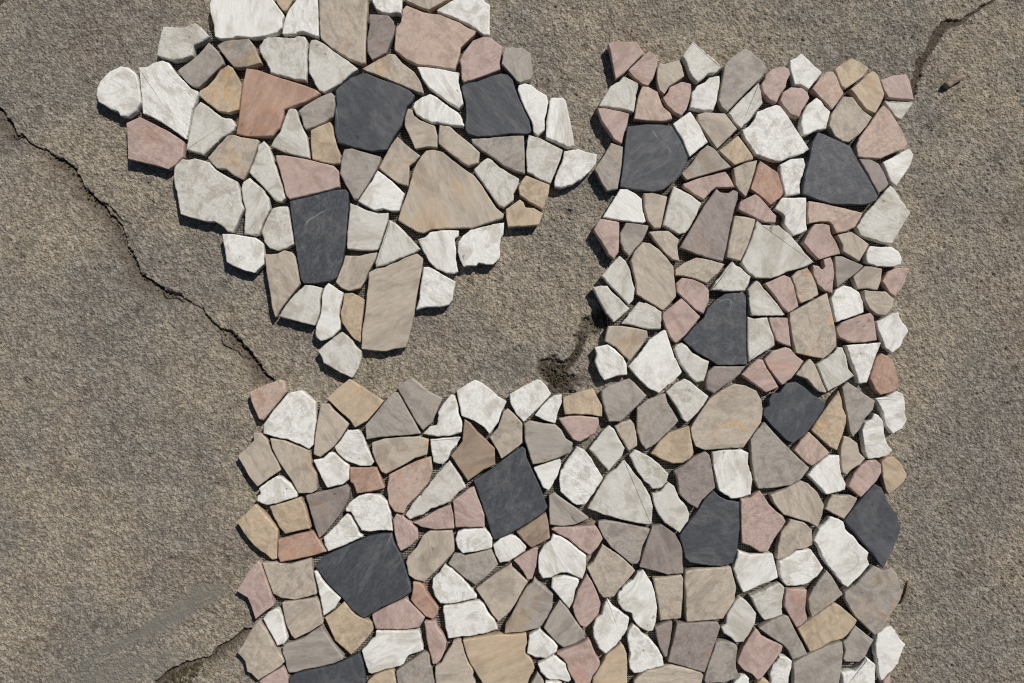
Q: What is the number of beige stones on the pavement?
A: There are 113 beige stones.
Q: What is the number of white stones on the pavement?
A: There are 109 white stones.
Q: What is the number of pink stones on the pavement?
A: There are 54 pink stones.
